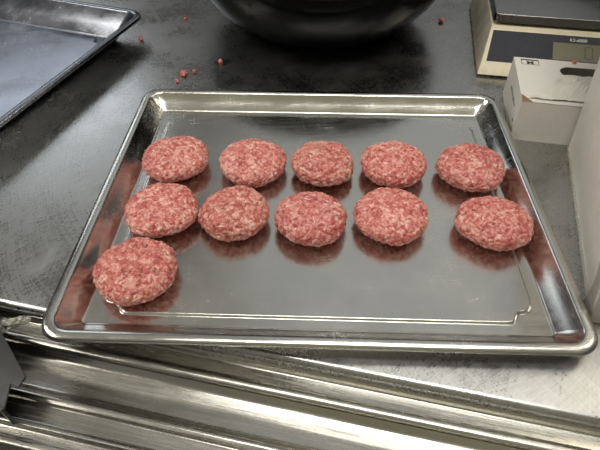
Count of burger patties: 11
